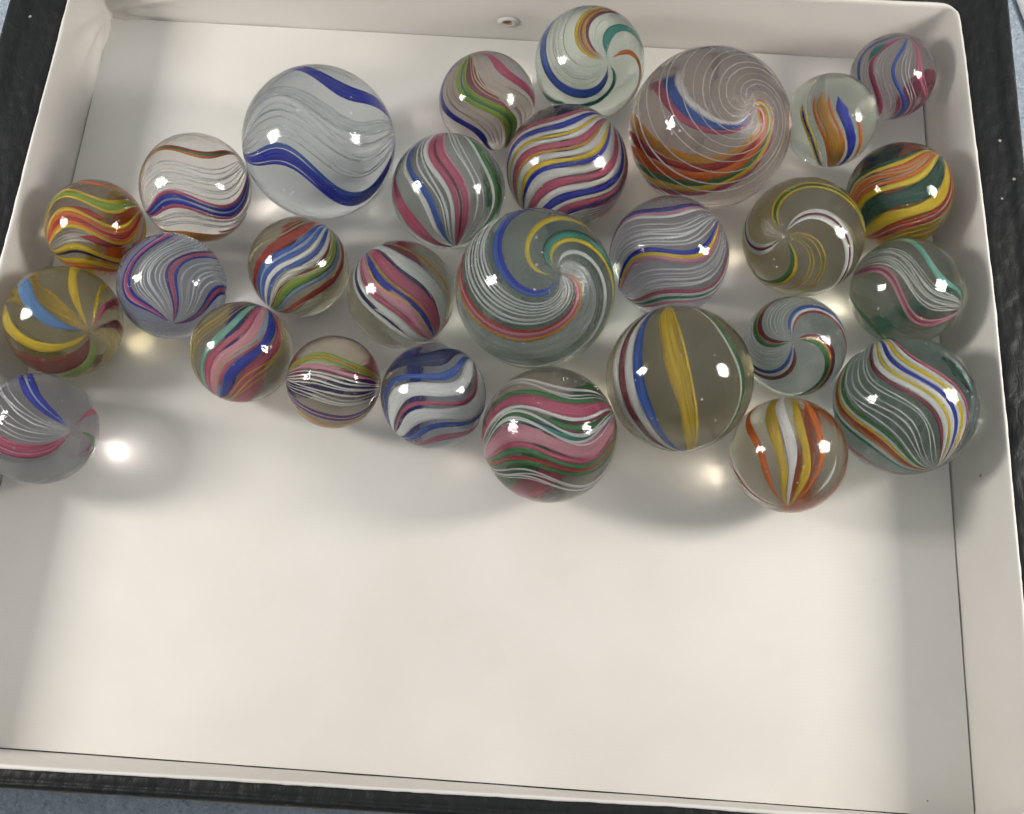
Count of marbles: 28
